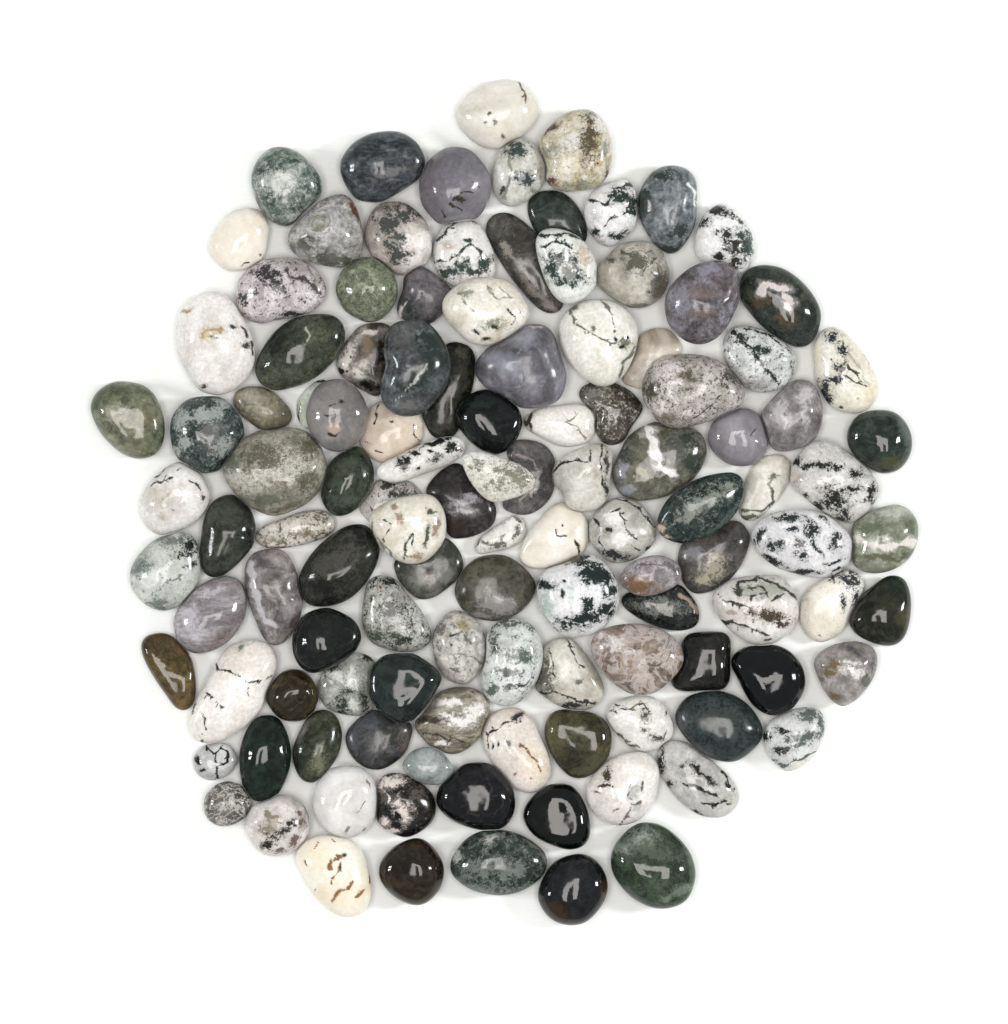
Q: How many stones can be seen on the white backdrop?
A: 118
